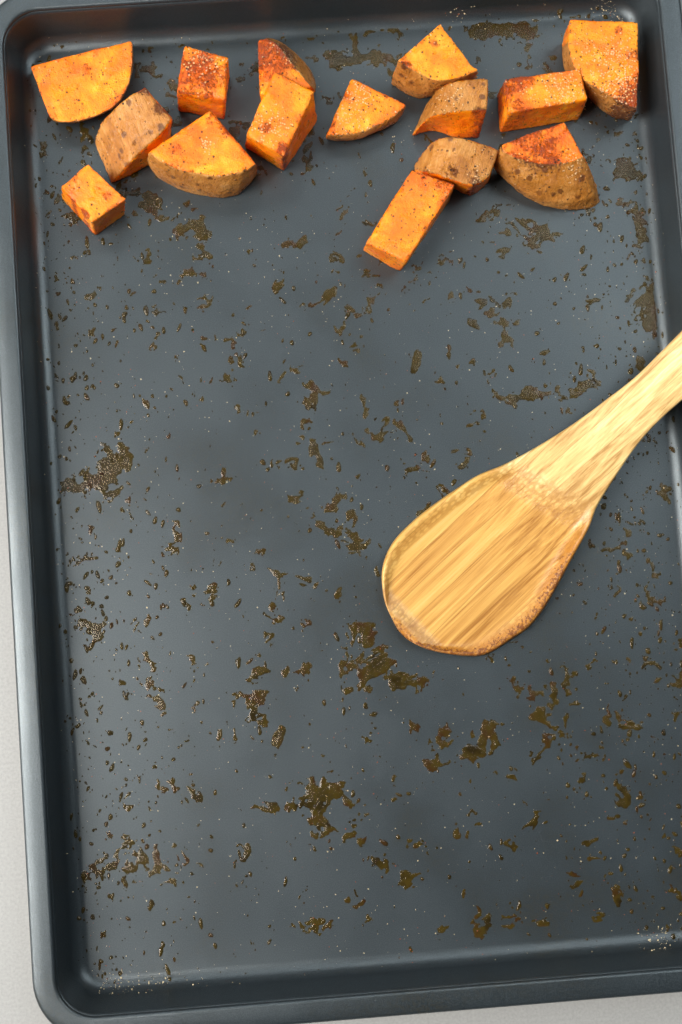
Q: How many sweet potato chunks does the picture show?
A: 15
